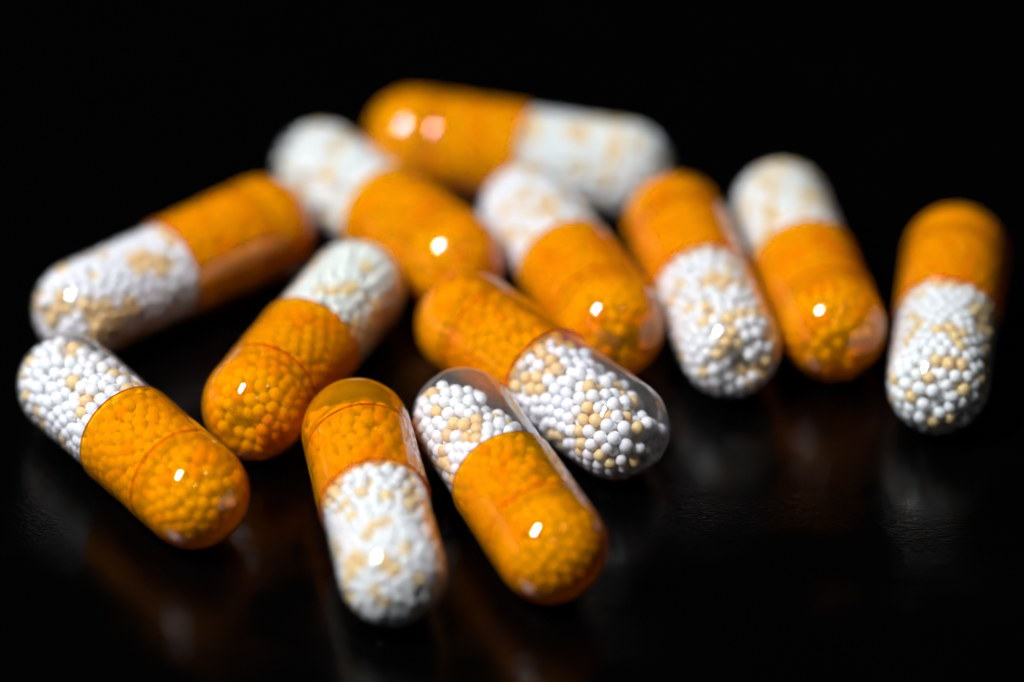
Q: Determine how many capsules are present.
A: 12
